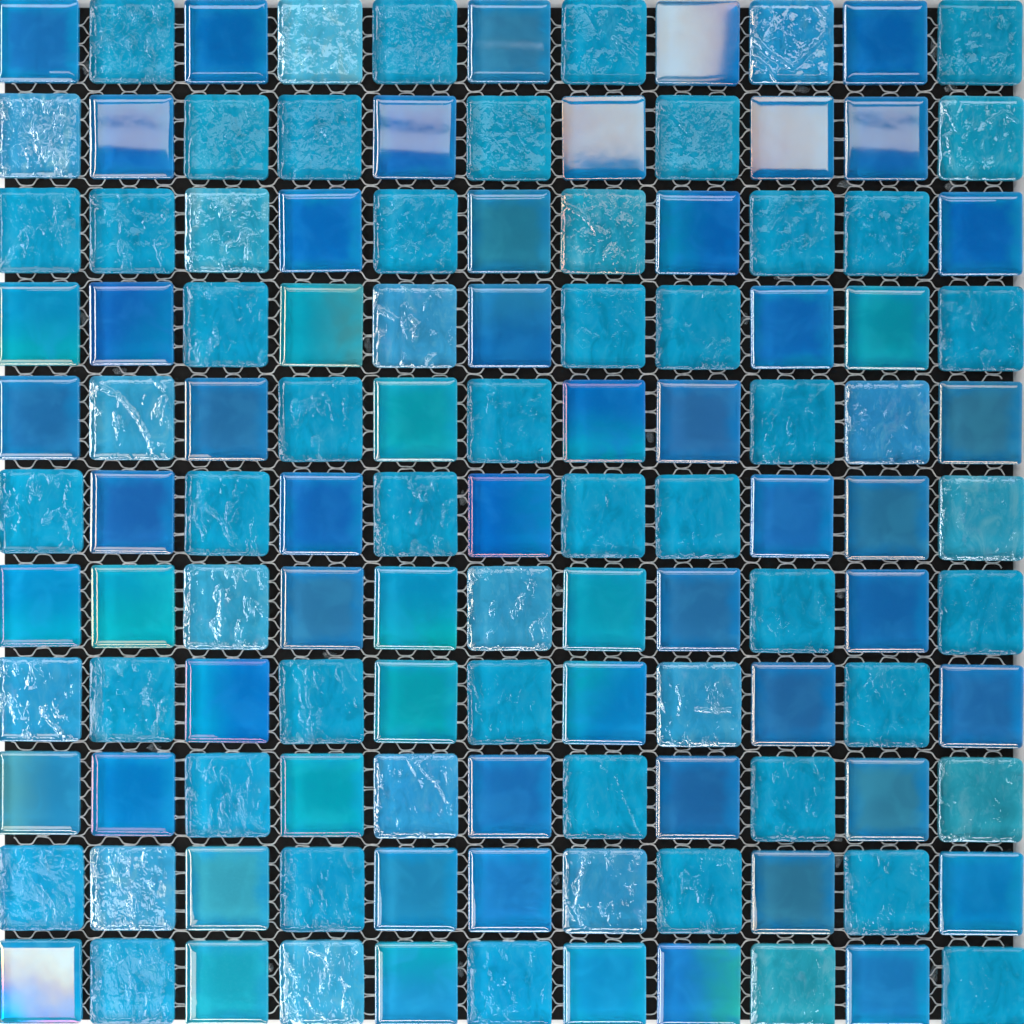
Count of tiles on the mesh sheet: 121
